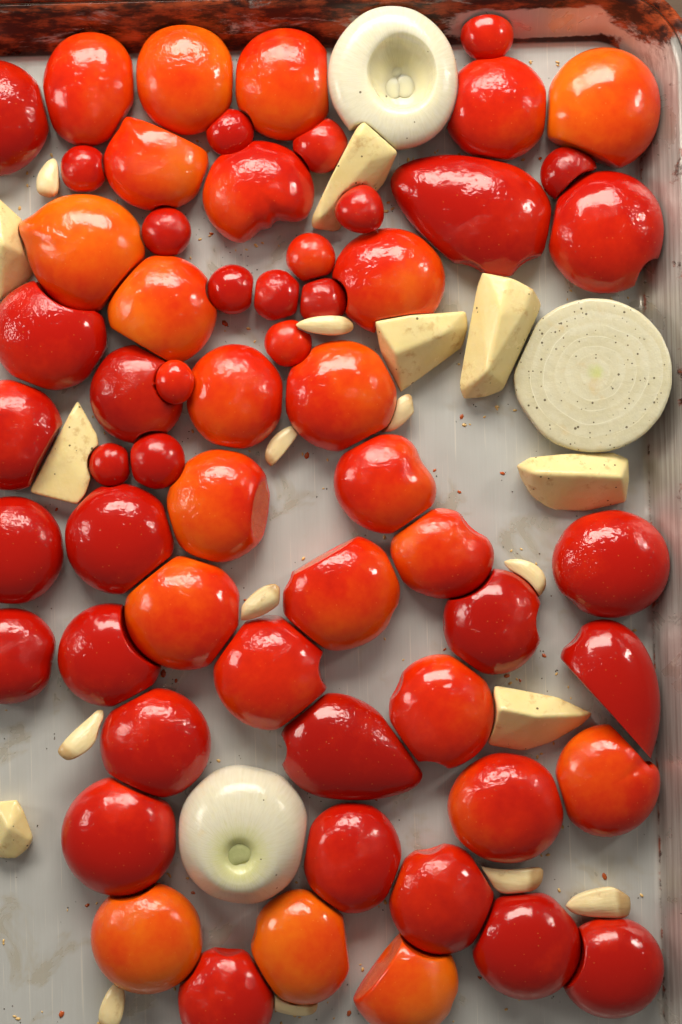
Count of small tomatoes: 15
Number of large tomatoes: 45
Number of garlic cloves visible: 11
